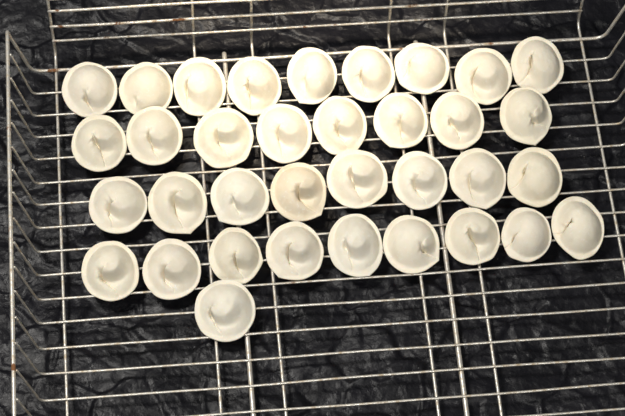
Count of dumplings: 35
